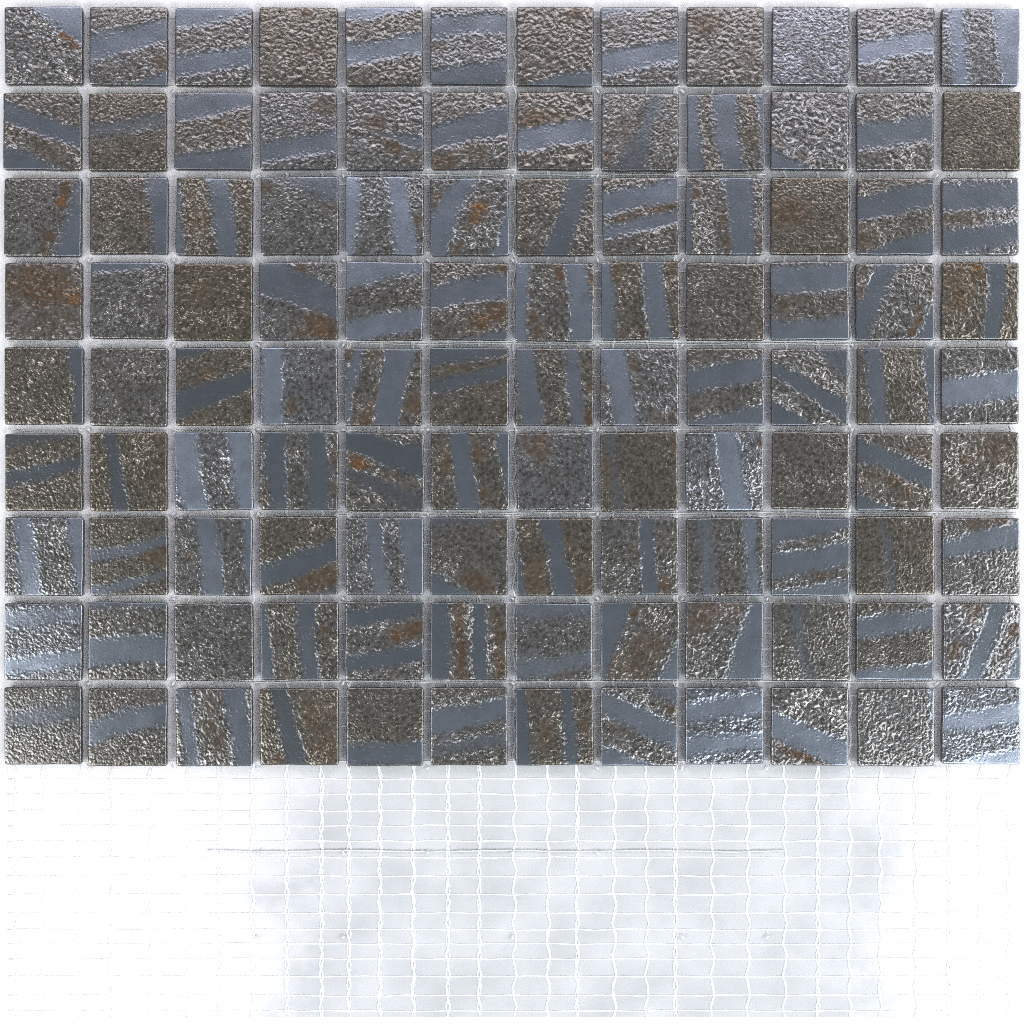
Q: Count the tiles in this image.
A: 108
